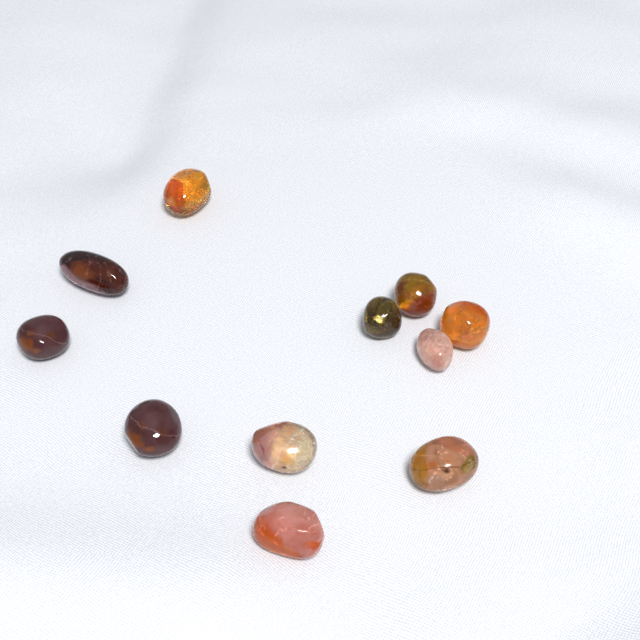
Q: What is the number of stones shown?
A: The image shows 11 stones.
